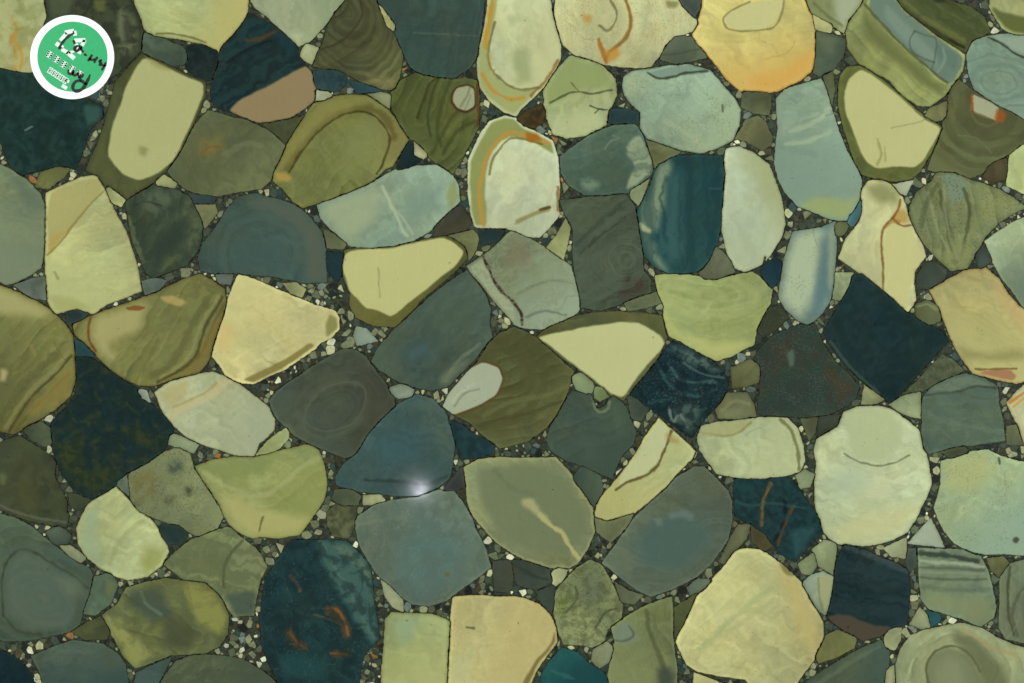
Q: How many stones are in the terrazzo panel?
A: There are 200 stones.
